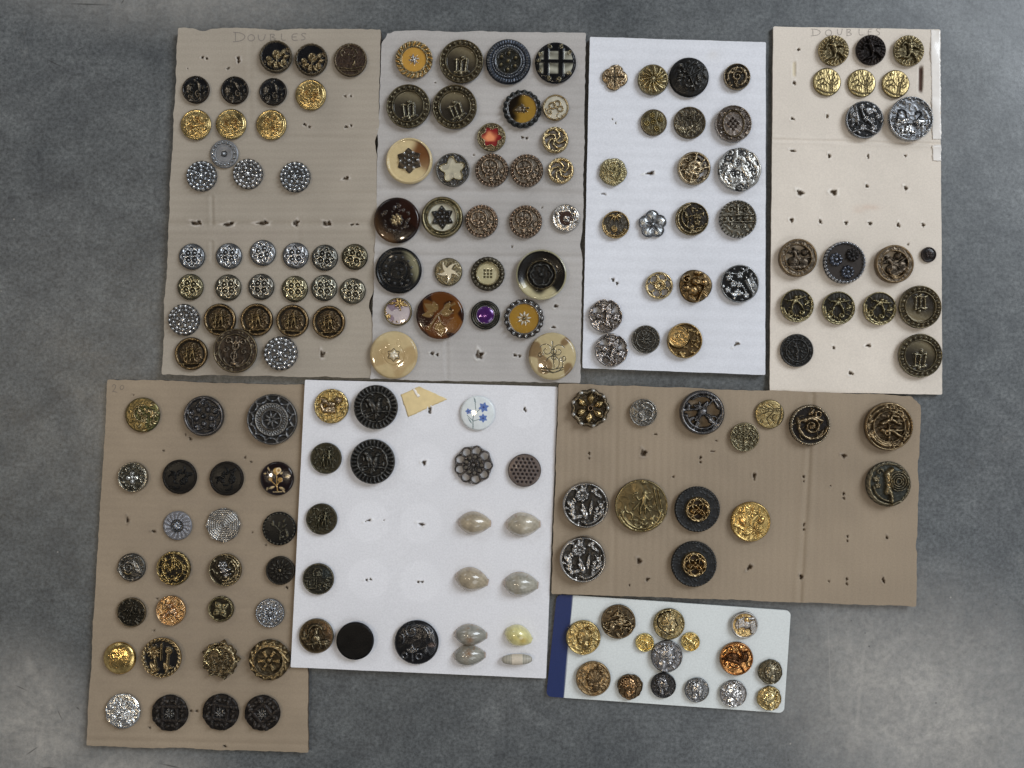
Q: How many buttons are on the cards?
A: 170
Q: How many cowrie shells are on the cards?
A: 7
